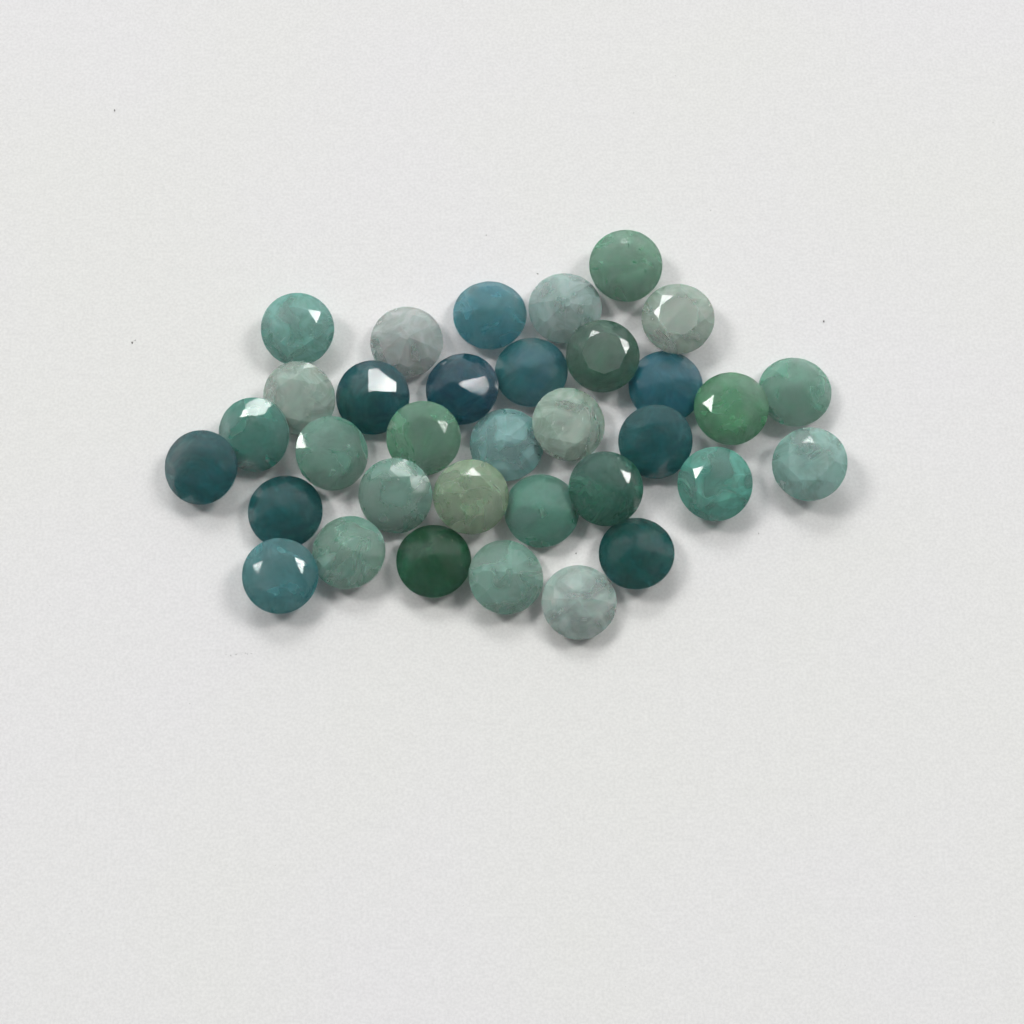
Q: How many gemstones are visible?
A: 34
